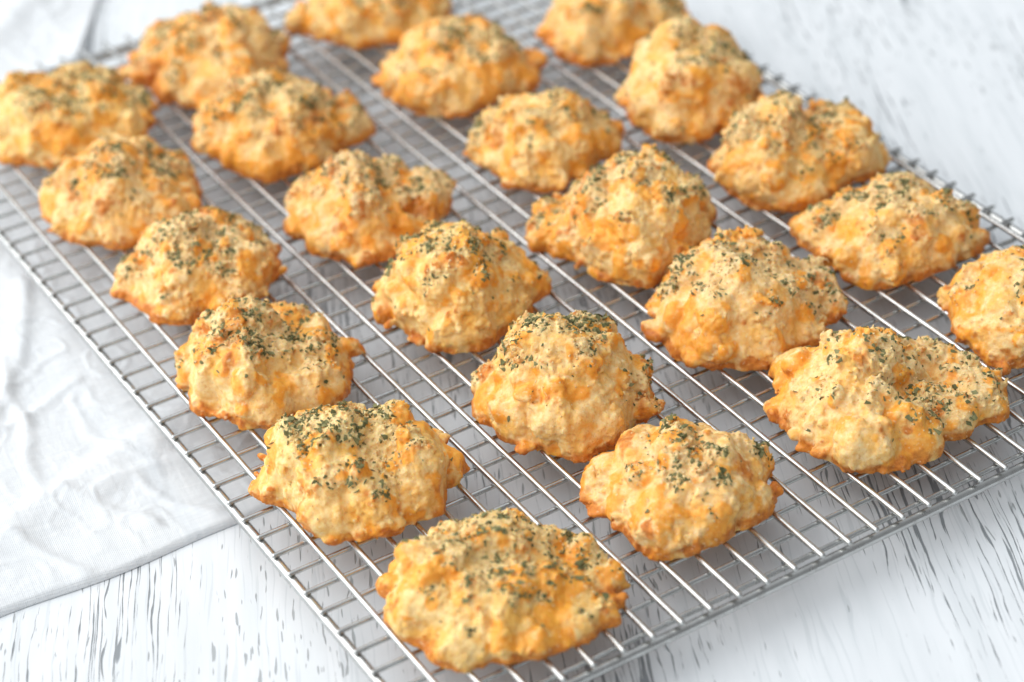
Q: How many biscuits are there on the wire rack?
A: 23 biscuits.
